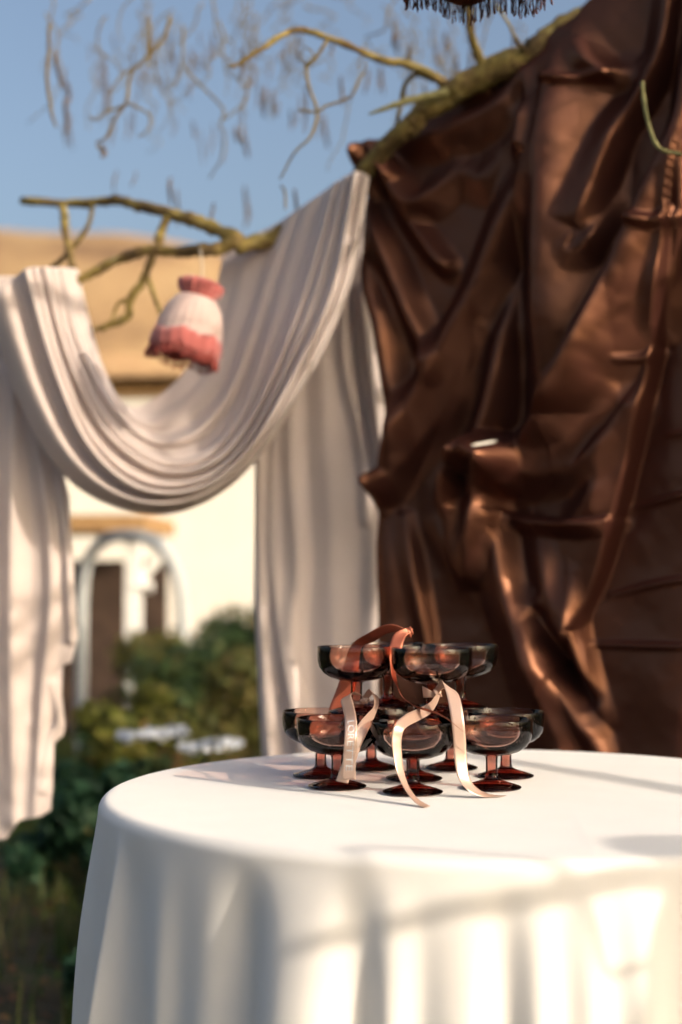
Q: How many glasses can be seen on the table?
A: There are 12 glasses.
